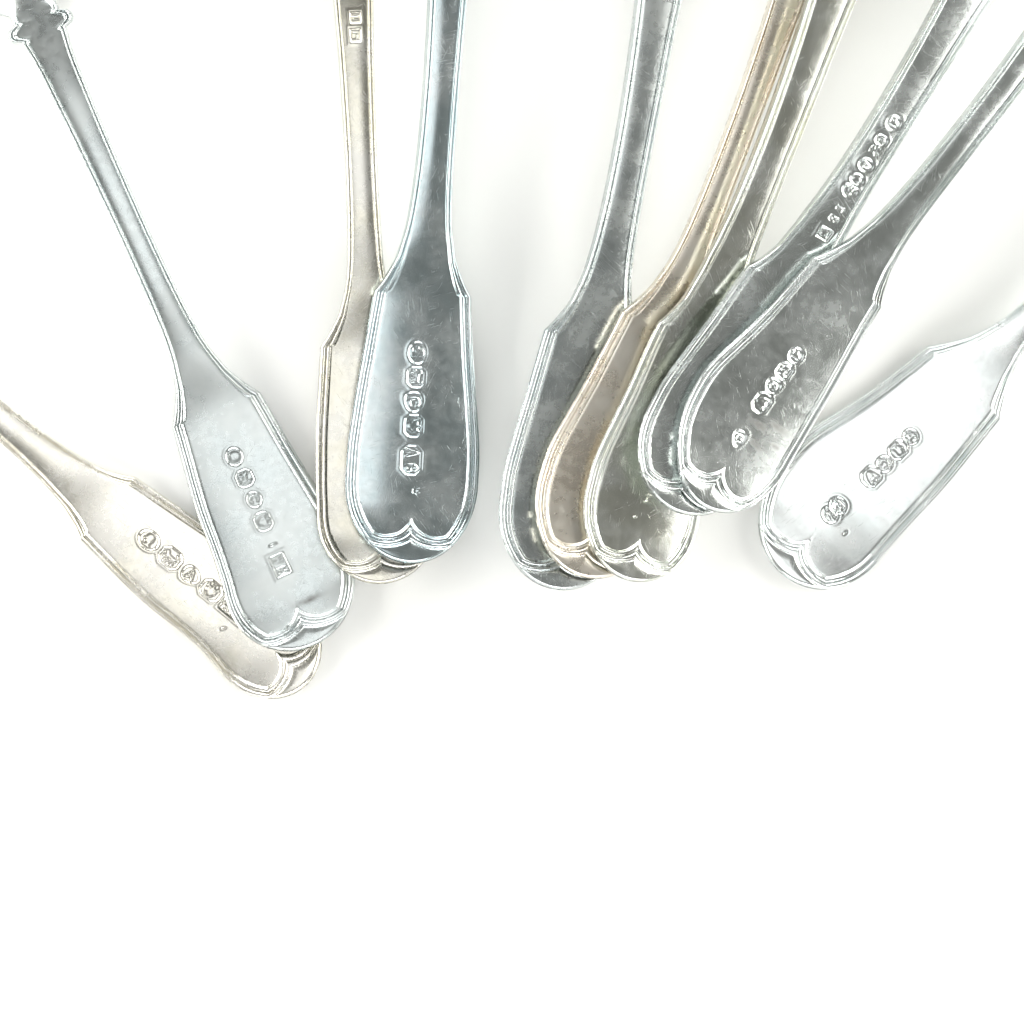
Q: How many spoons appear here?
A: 10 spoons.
